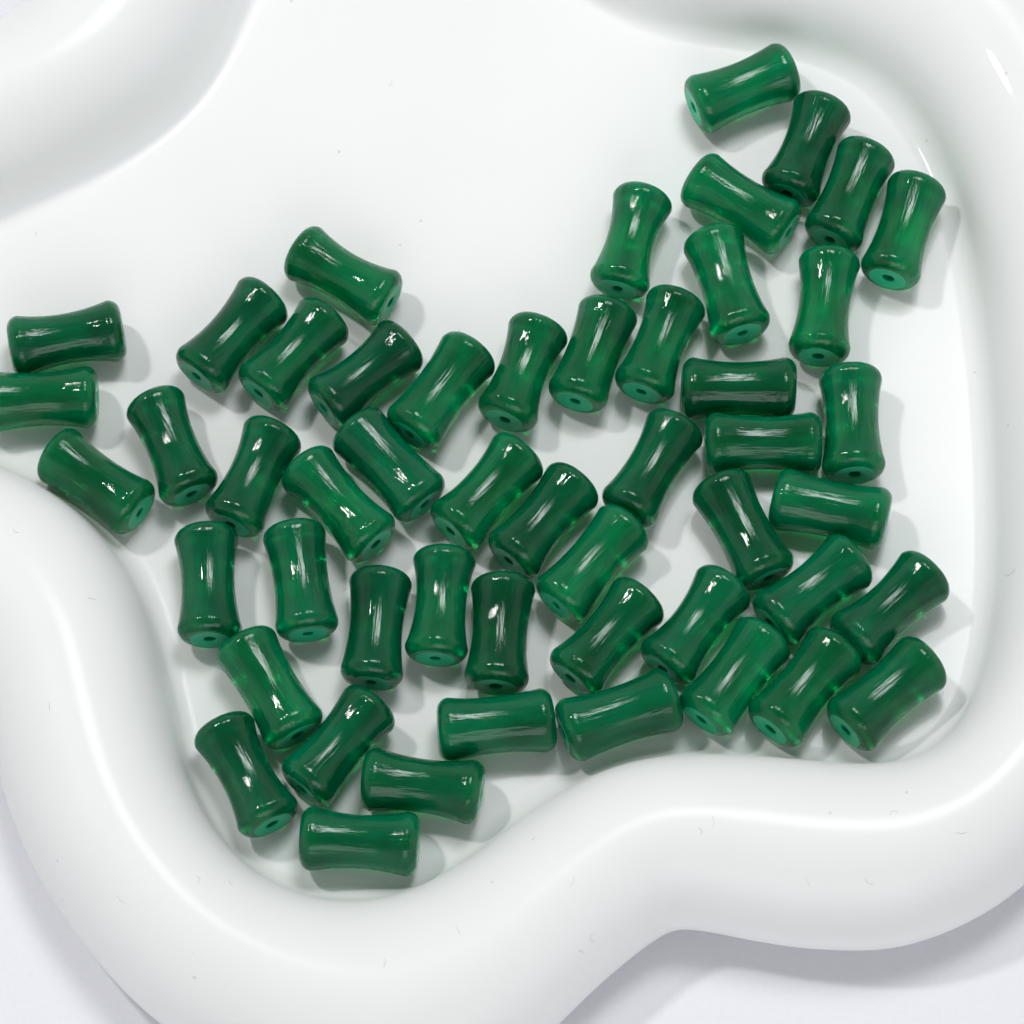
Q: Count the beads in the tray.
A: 51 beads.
